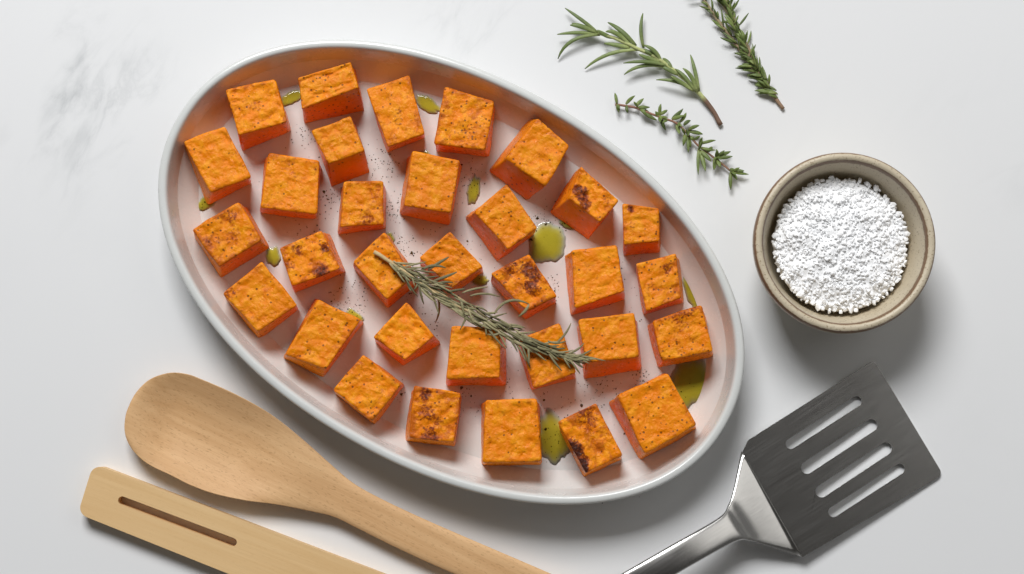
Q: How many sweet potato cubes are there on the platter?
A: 32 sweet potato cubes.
